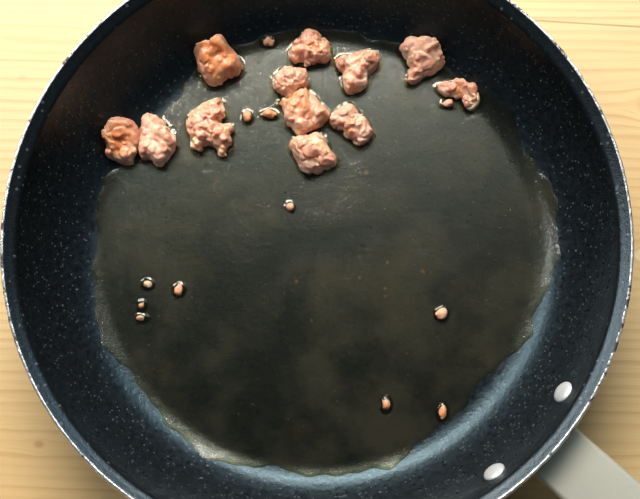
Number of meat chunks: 12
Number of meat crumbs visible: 12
